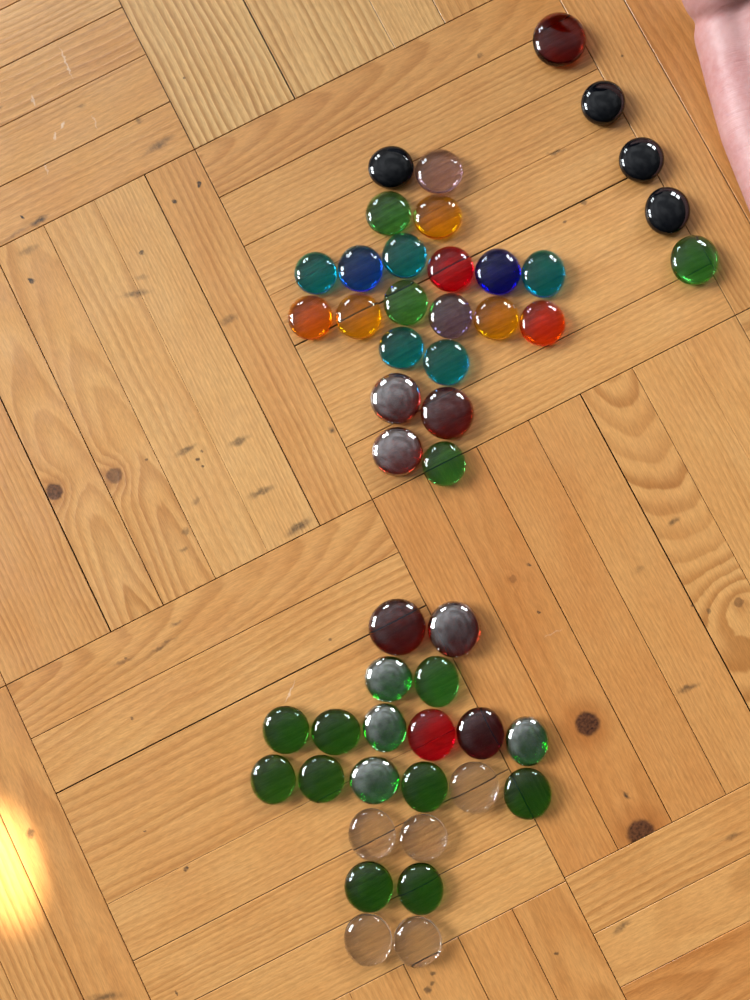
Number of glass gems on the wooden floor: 49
